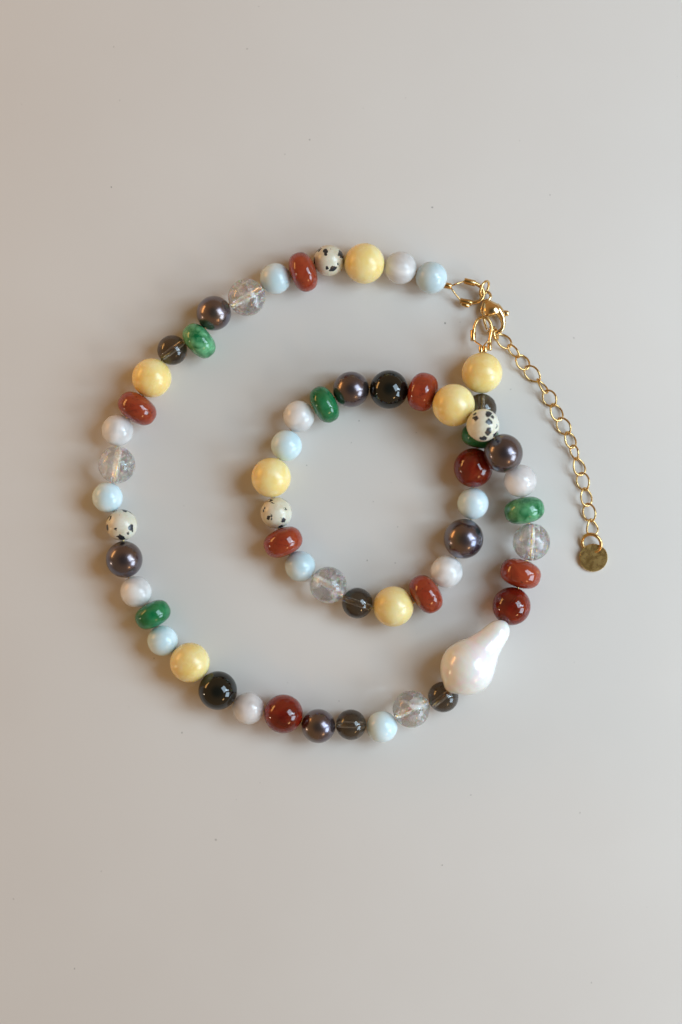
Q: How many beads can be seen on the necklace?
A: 59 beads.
